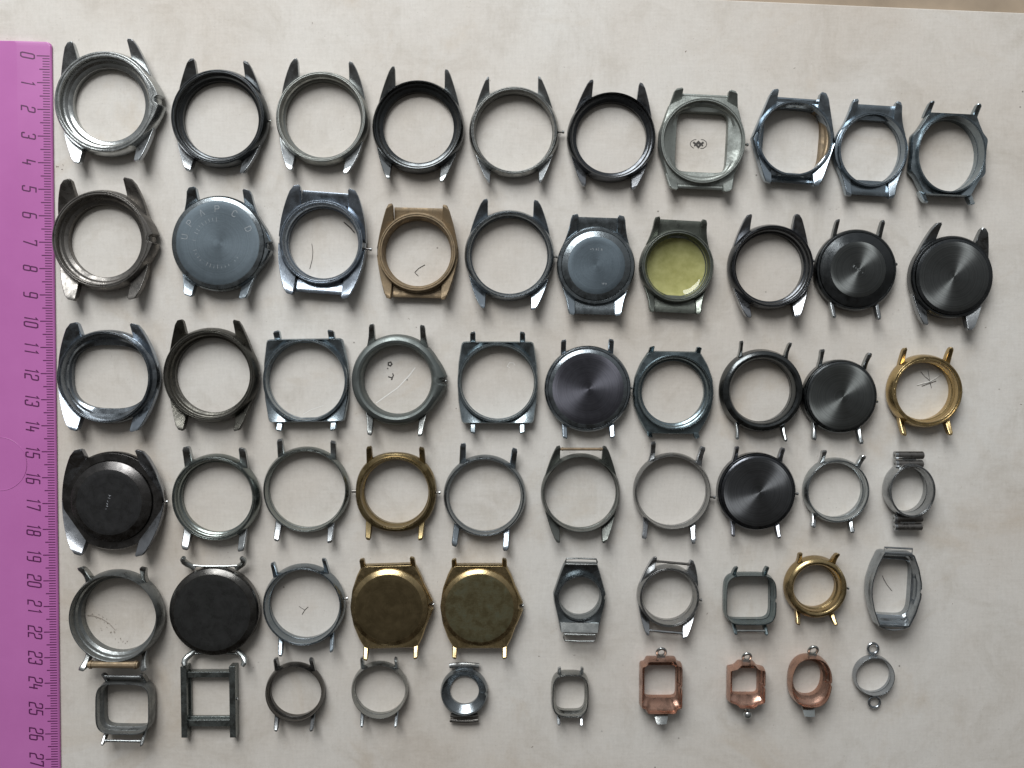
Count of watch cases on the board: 60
